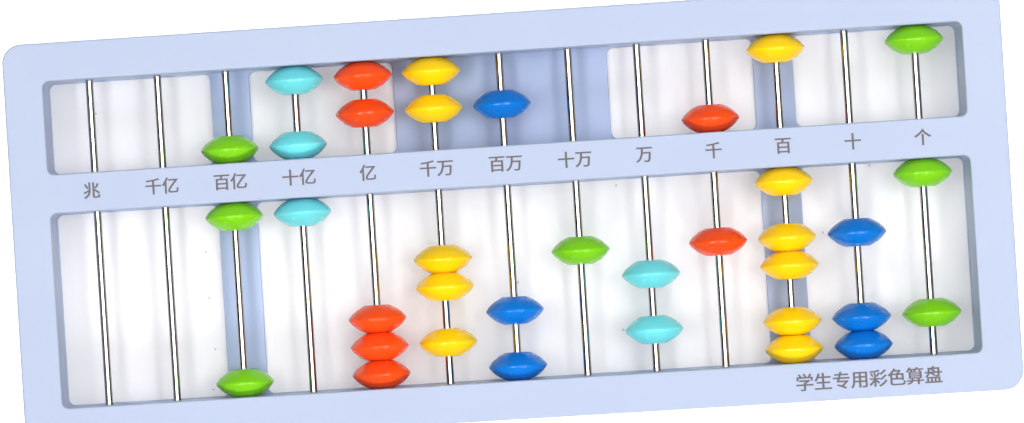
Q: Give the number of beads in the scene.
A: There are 36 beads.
